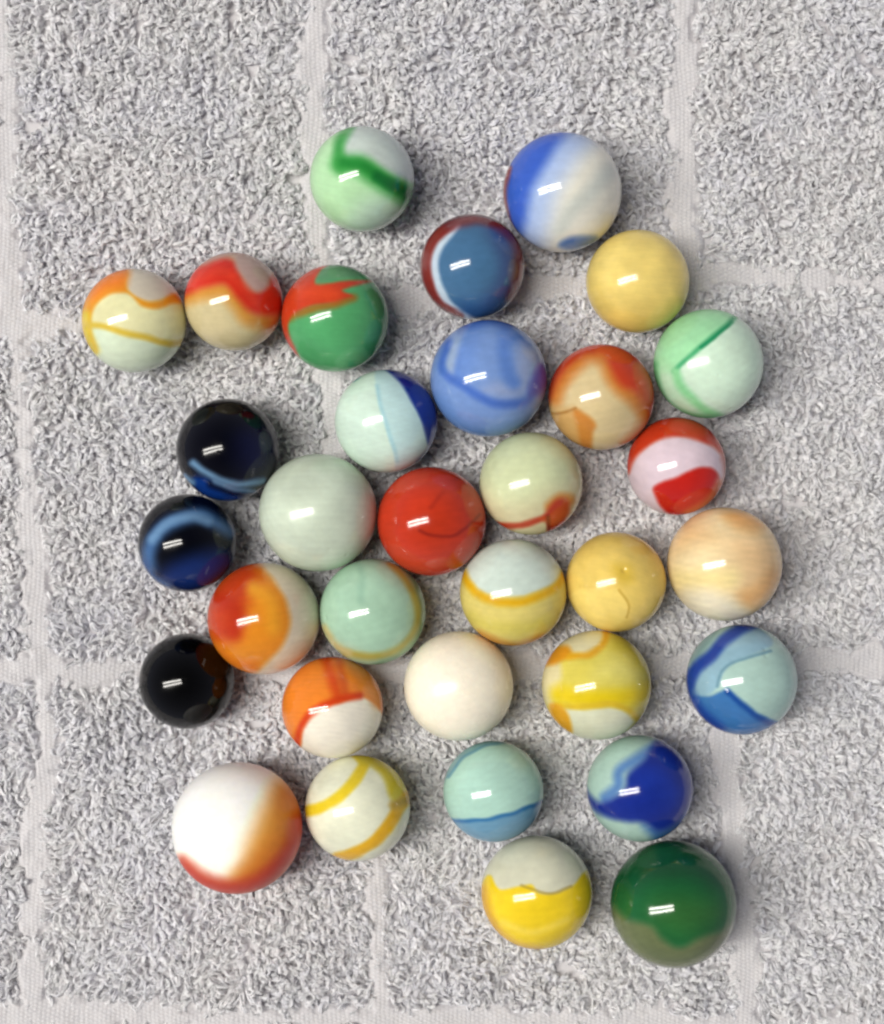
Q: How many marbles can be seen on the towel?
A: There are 33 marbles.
